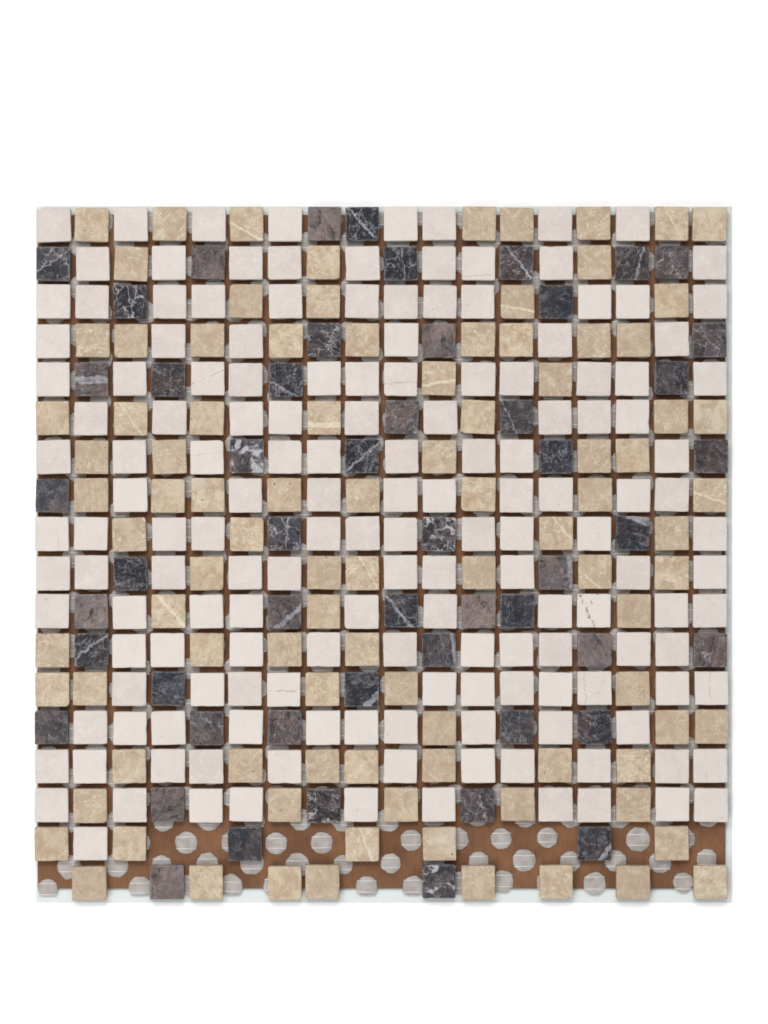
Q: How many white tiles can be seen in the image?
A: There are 158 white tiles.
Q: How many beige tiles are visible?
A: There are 96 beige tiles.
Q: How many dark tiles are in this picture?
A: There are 52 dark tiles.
